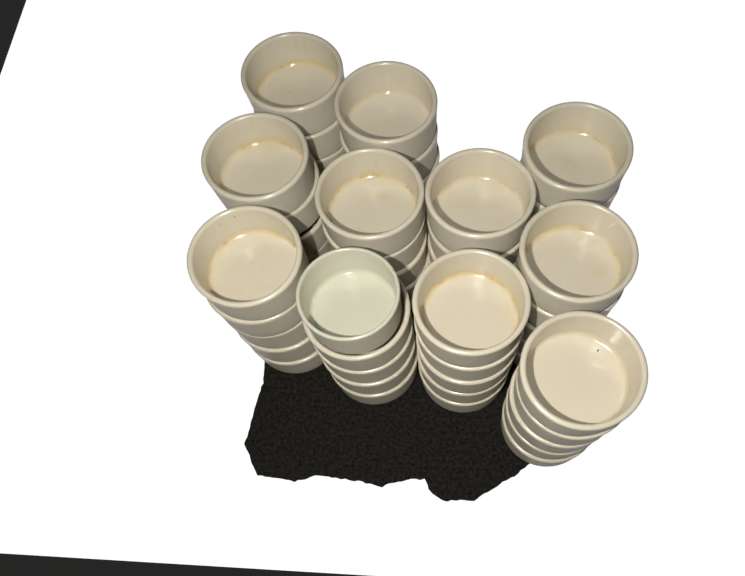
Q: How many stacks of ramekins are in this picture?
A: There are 11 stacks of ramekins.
